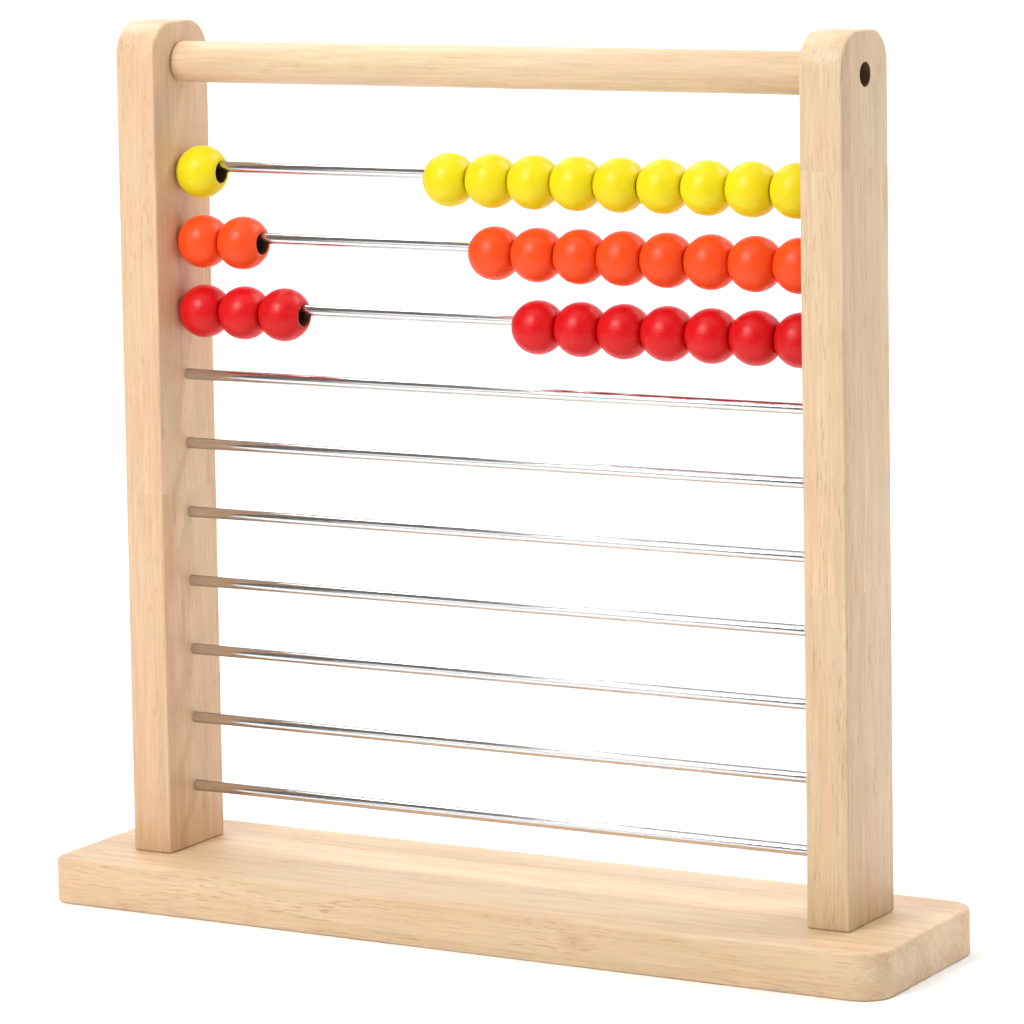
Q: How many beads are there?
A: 30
